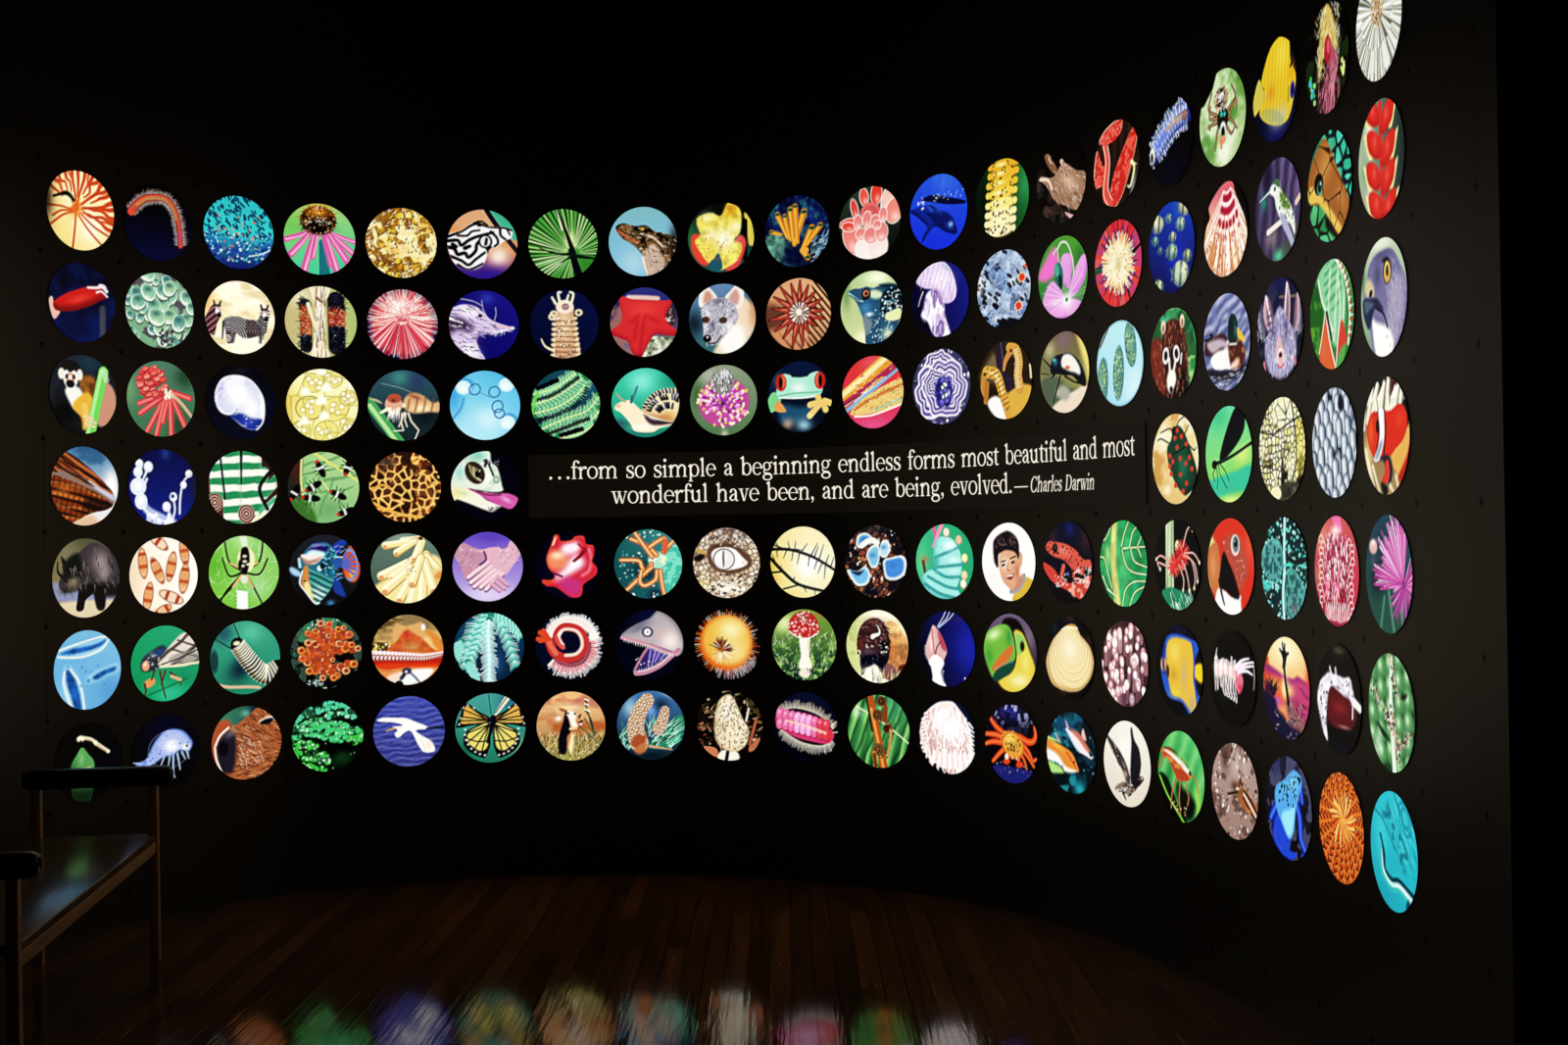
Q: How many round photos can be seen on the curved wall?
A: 131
